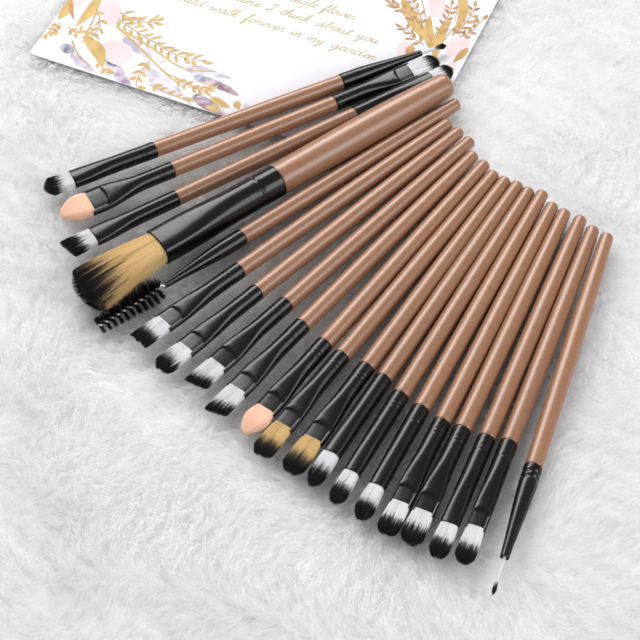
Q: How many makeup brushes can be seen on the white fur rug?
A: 20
